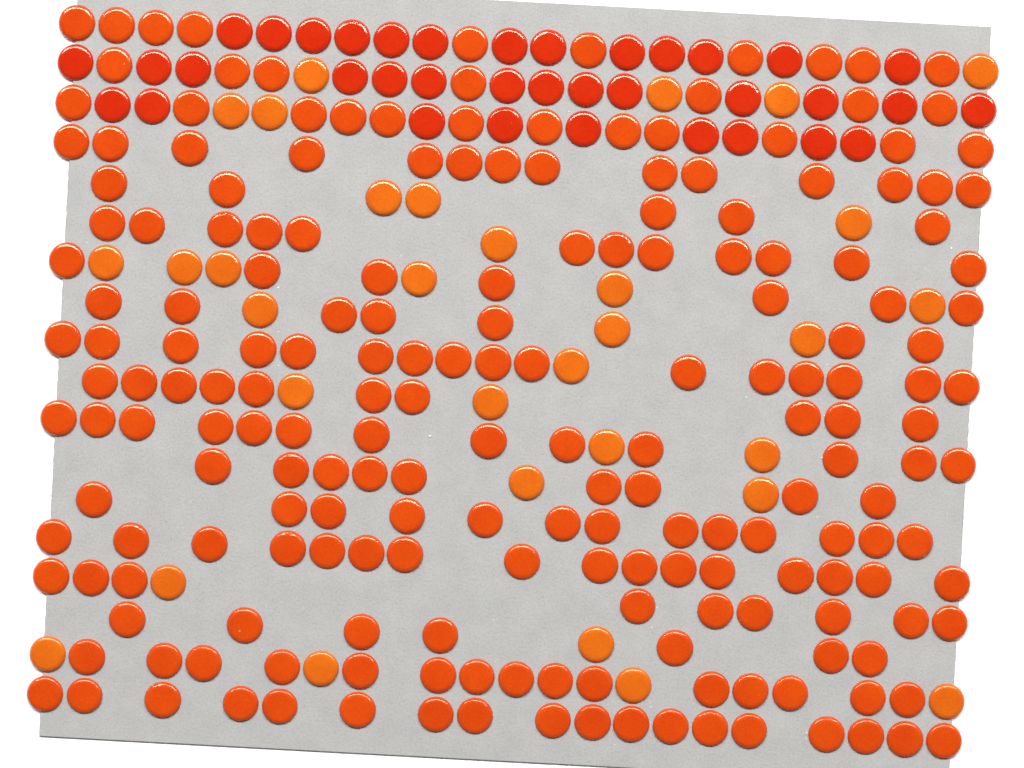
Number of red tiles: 36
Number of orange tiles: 200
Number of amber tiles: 32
